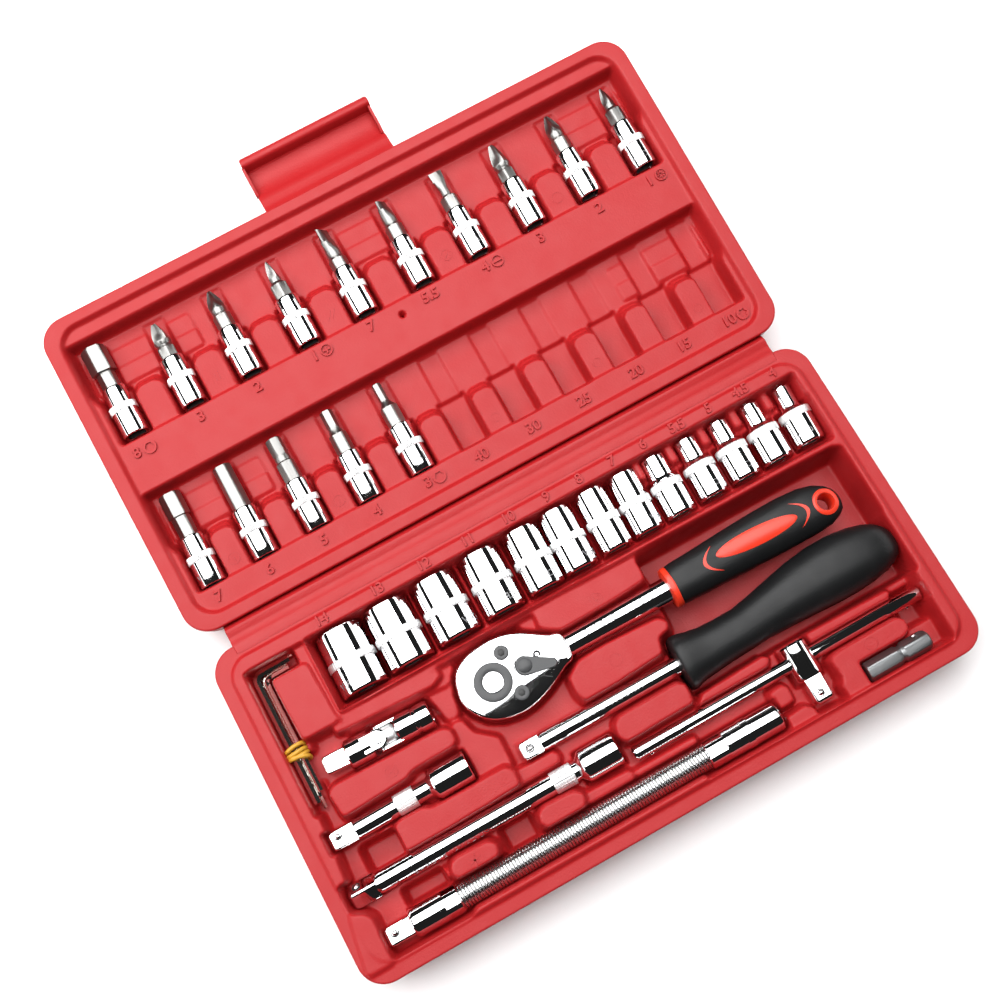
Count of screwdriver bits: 15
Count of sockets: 13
